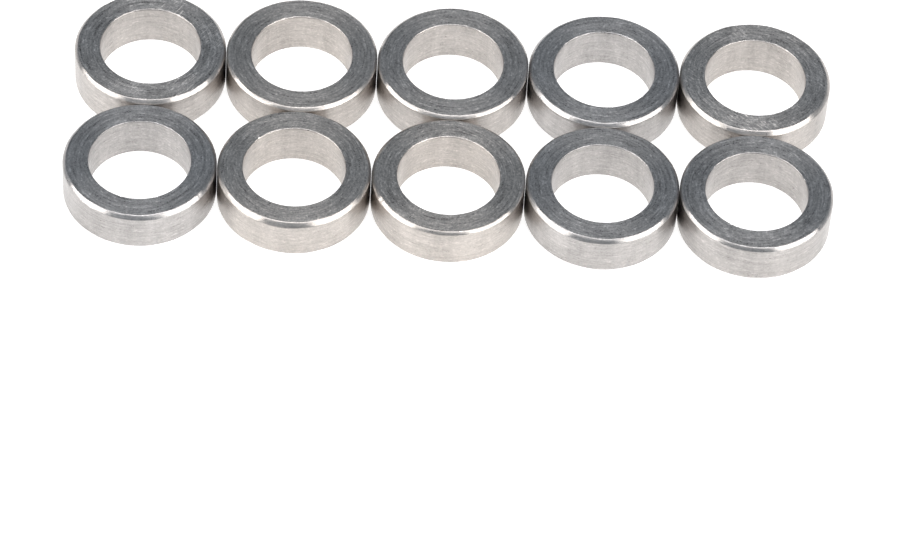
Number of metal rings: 10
